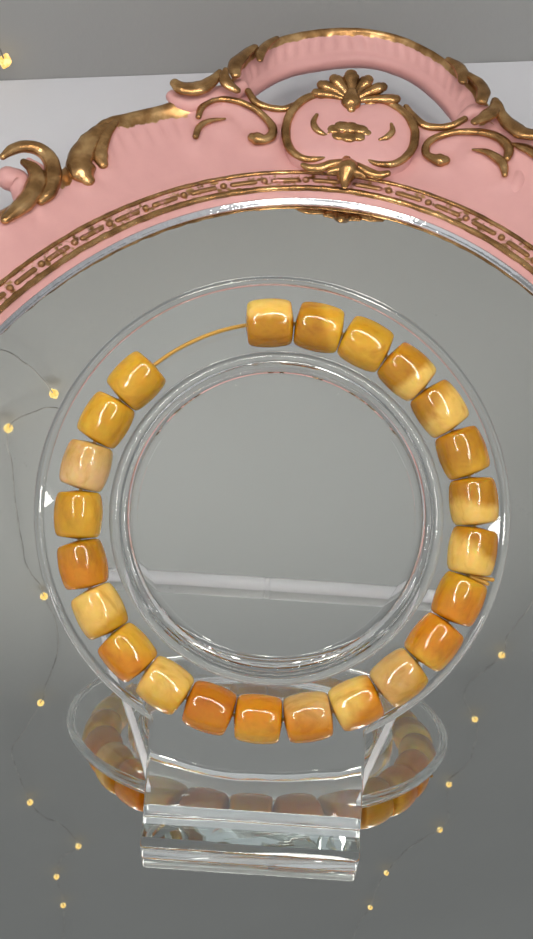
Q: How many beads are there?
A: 23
